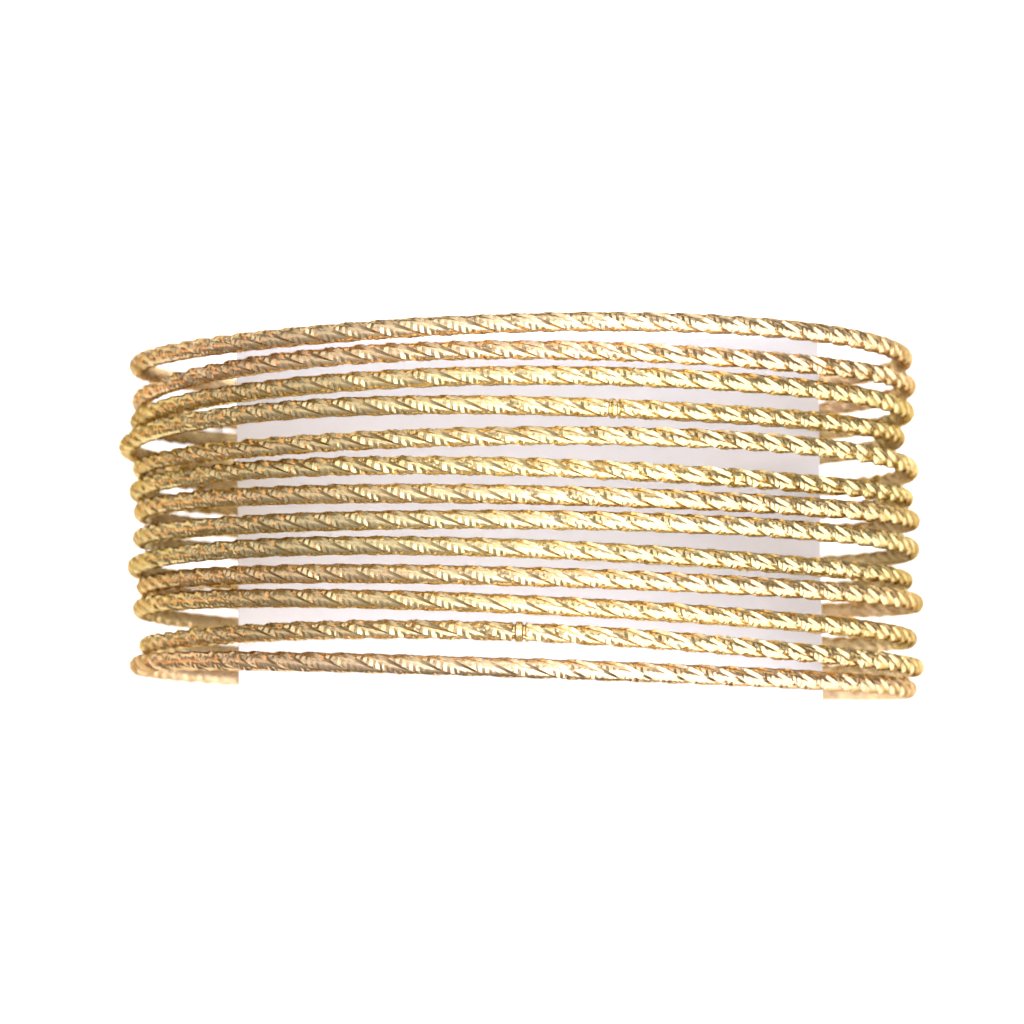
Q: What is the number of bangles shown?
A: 13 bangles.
